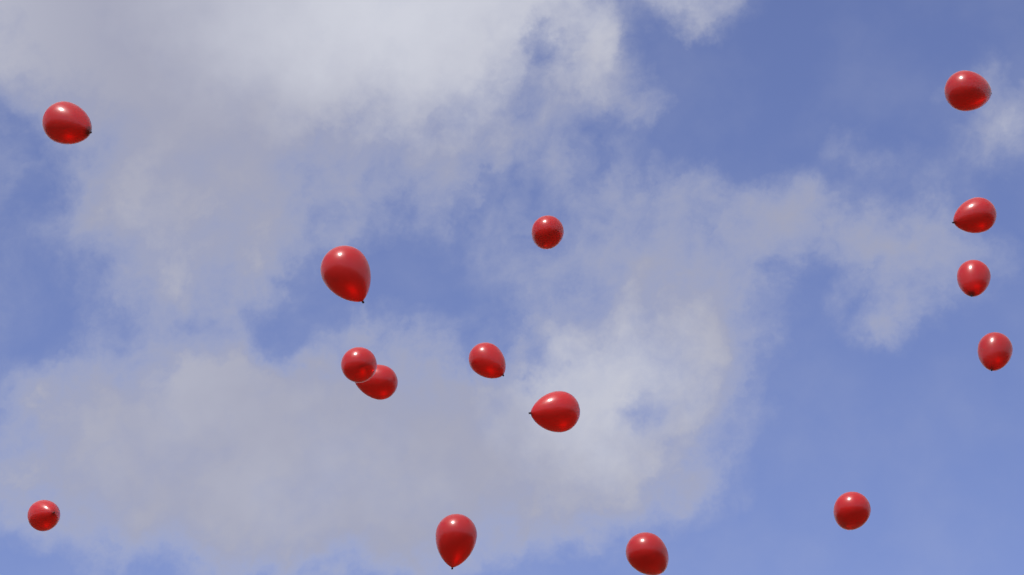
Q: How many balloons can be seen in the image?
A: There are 15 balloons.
